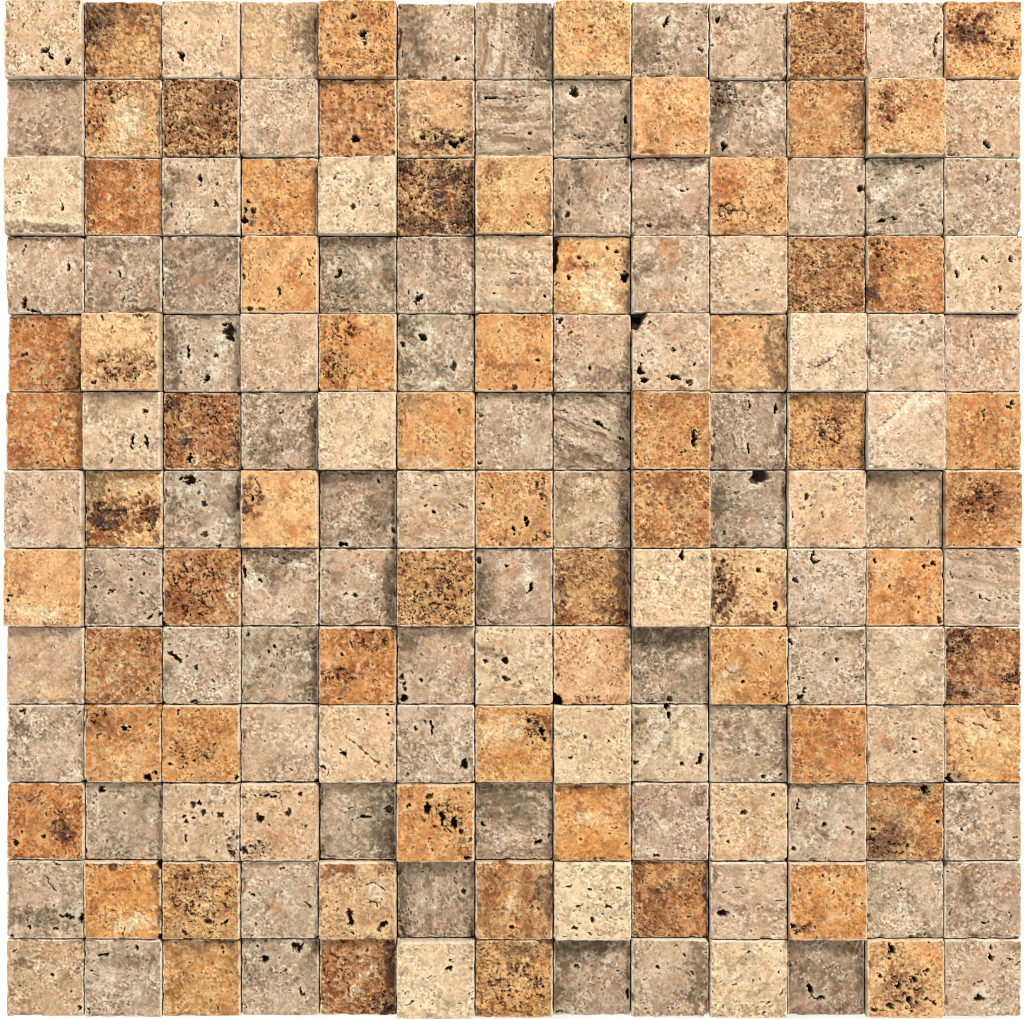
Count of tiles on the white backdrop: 169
